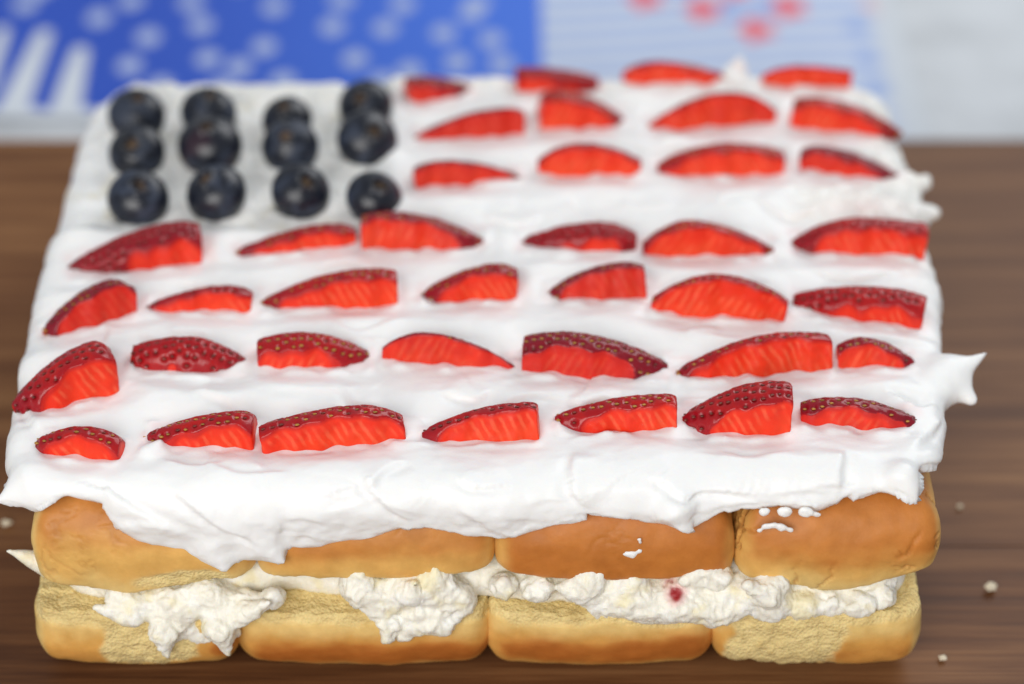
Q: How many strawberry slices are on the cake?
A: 39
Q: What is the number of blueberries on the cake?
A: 12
